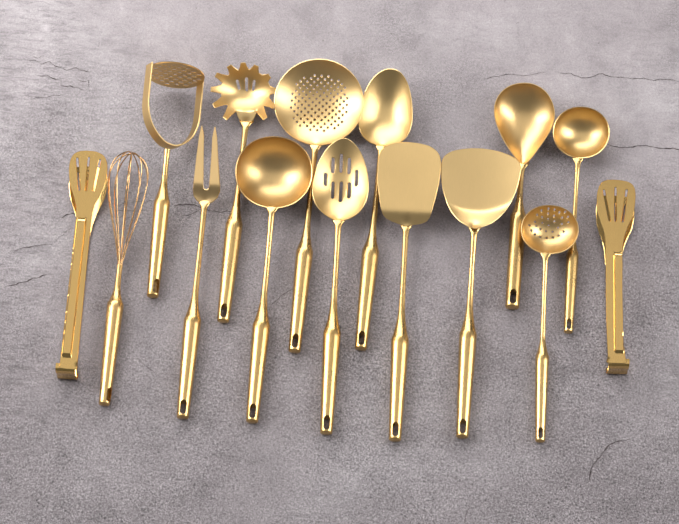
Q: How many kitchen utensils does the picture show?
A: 15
